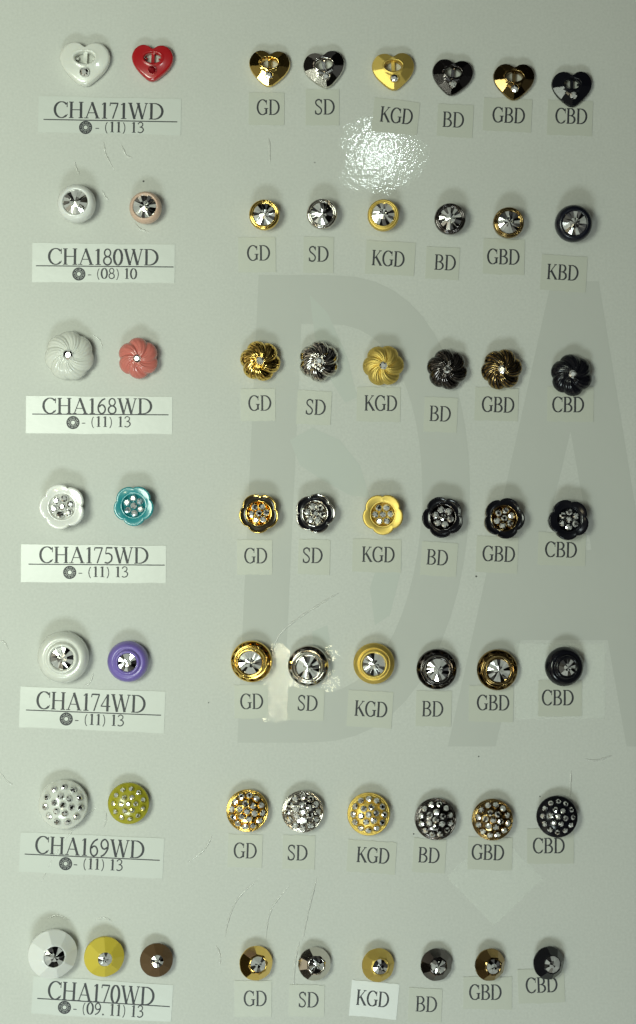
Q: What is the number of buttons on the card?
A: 57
